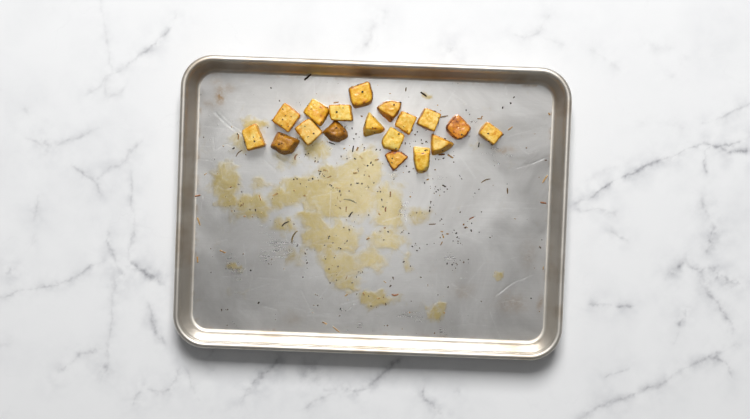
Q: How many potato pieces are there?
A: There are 18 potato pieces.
